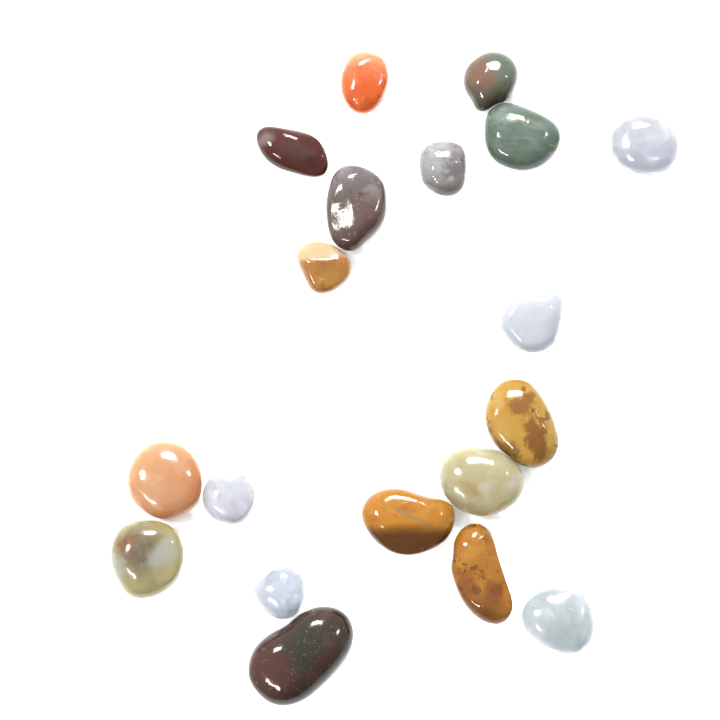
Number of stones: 19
